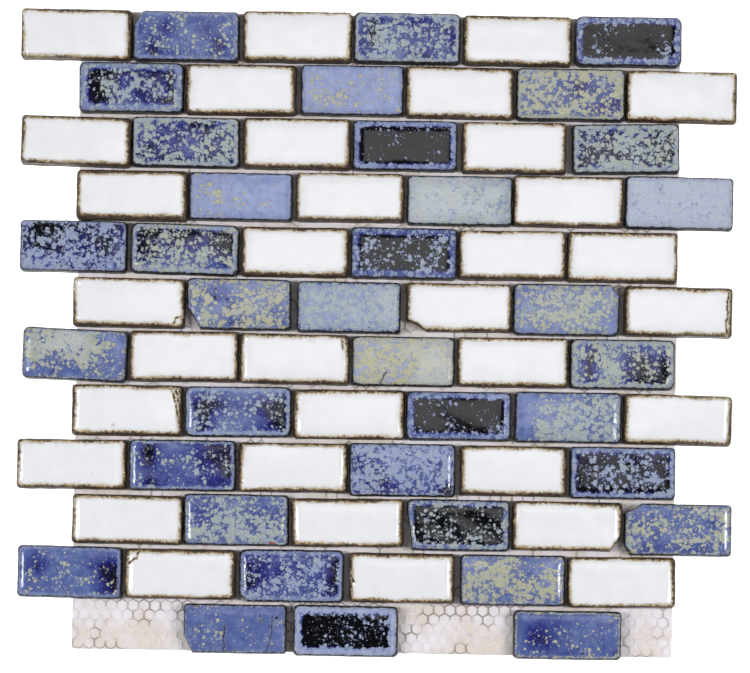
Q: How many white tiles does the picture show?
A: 33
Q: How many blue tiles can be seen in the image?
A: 36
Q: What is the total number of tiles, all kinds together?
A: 69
